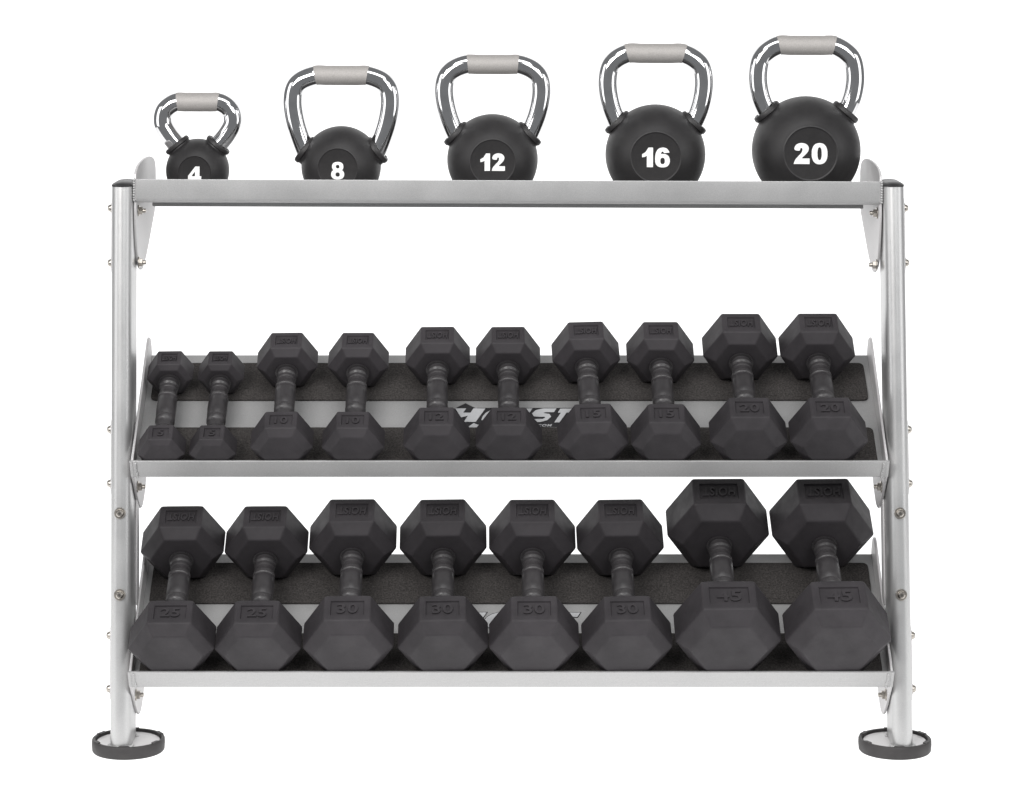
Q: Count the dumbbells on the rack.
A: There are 18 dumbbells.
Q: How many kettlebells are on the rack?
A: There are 5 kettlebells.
